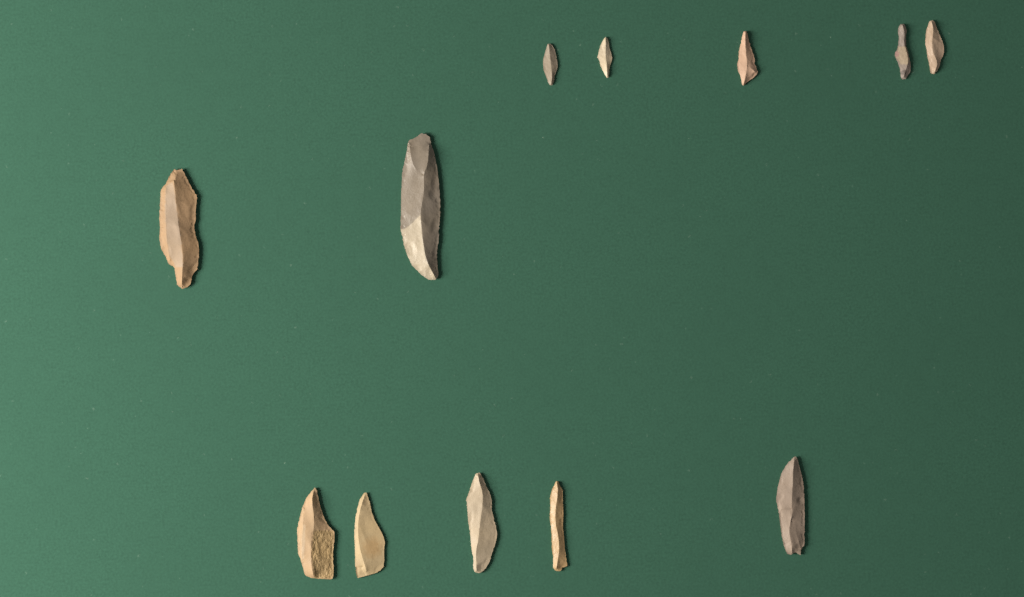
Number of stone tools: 12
